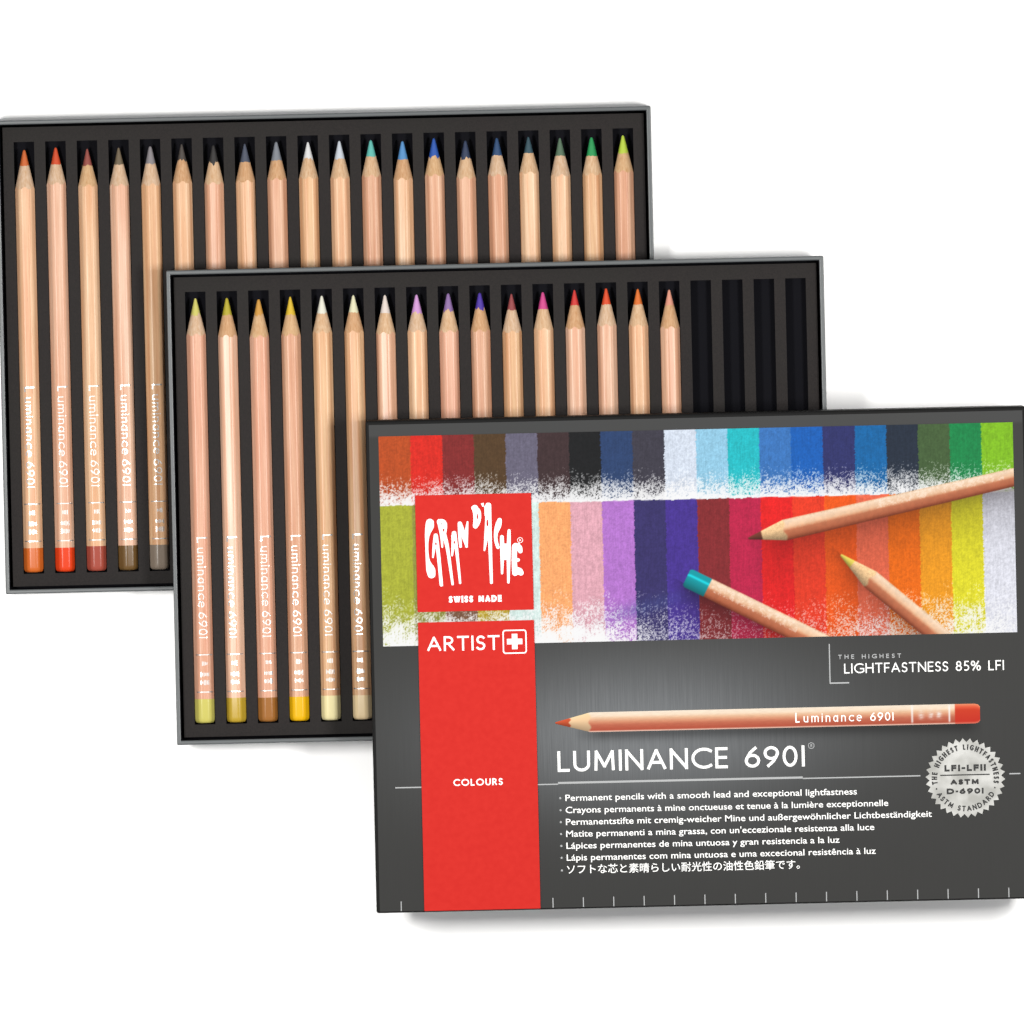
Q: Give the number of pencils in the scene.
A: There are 36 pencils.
